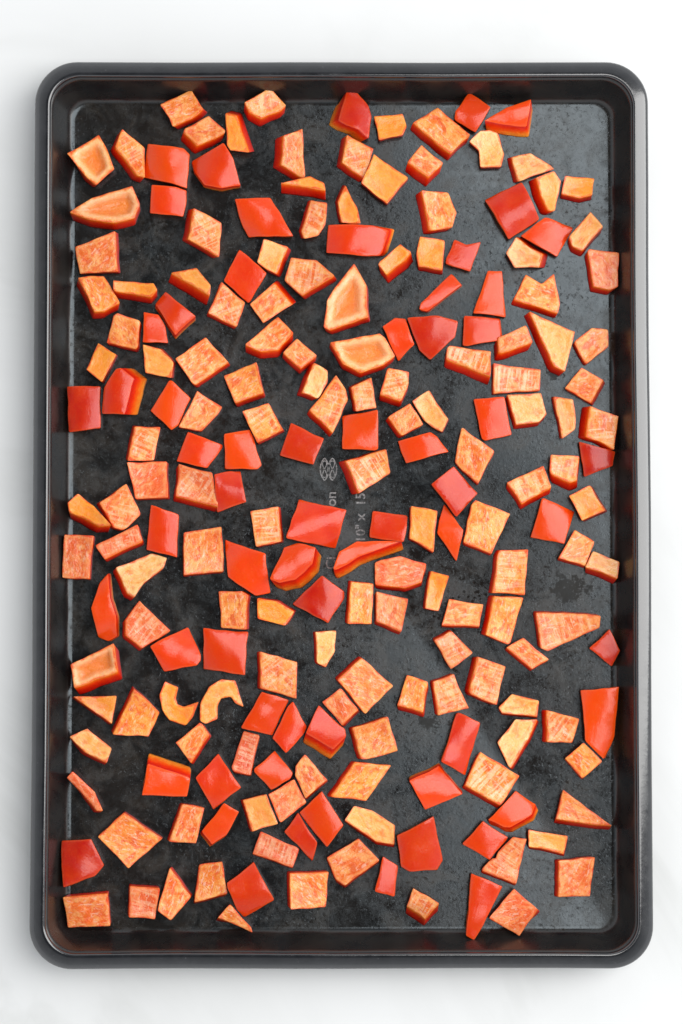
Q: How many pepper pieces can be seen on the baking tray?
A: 200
